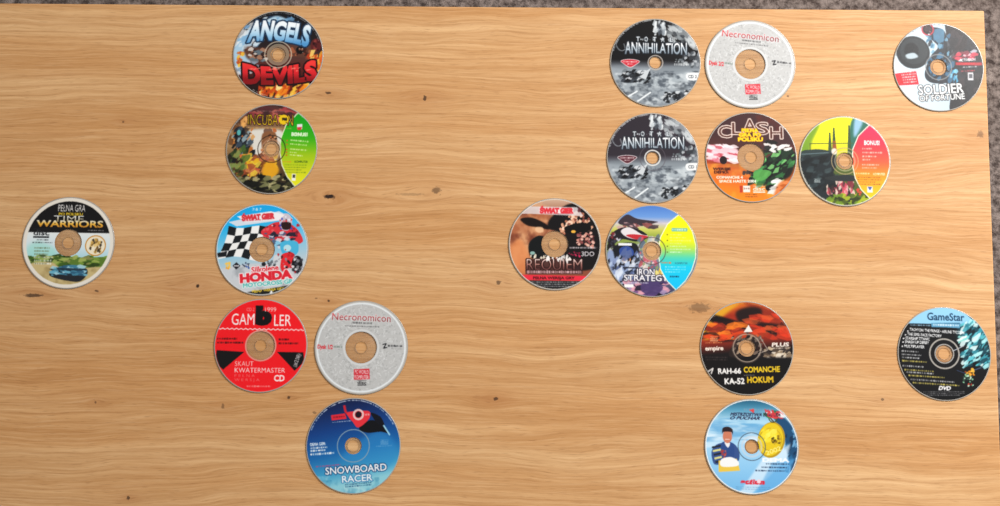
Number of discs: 18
